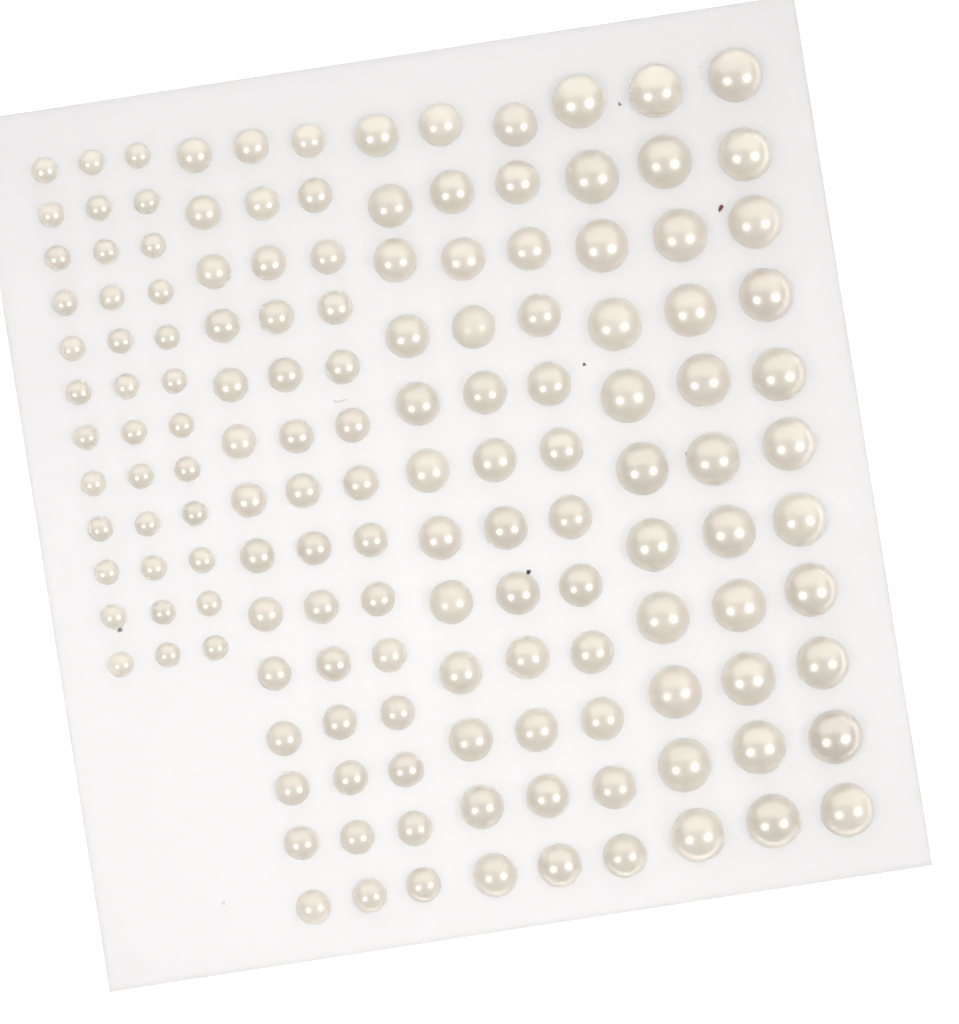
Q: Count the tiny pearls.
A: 36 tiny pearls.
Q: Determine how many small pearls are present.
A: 42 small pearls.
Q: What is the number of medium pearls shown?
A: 36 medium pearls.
